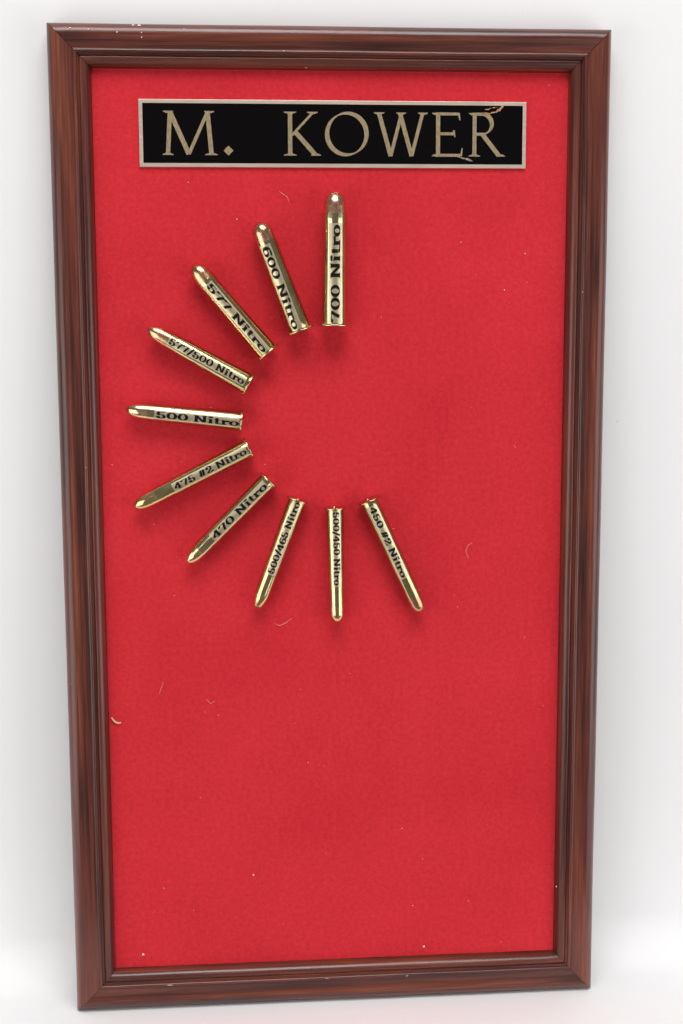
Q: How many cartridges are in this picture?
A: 10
